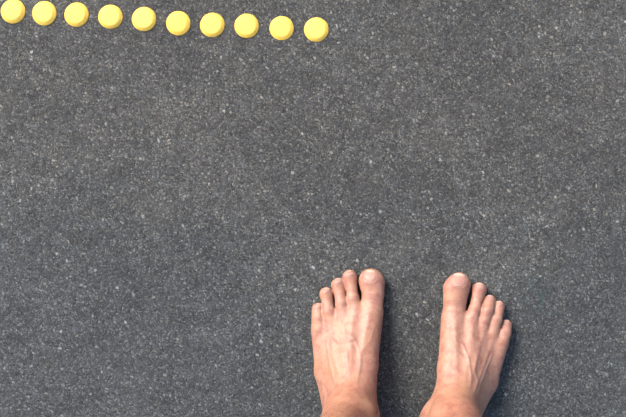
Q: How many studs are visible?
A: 10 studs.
